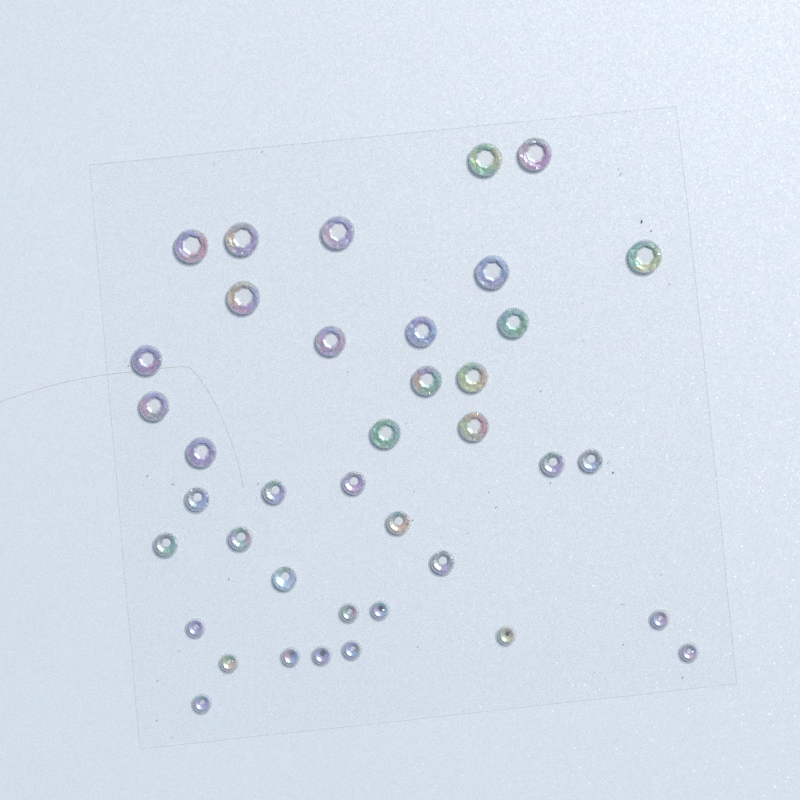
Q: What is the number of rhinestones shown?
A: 39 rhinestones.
